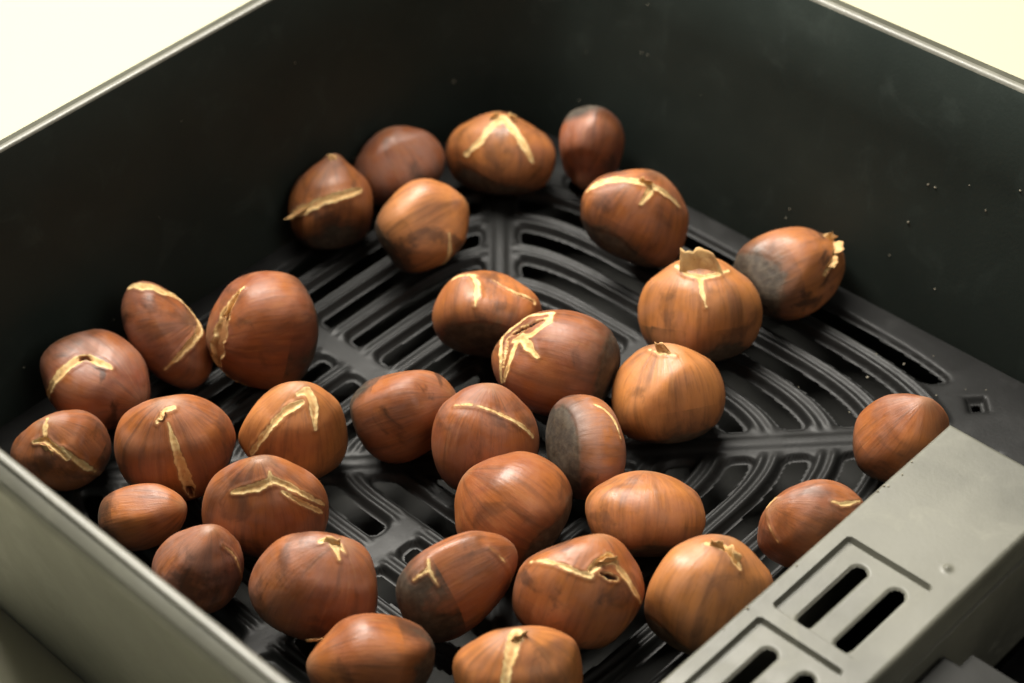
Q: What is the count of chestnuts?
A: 33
